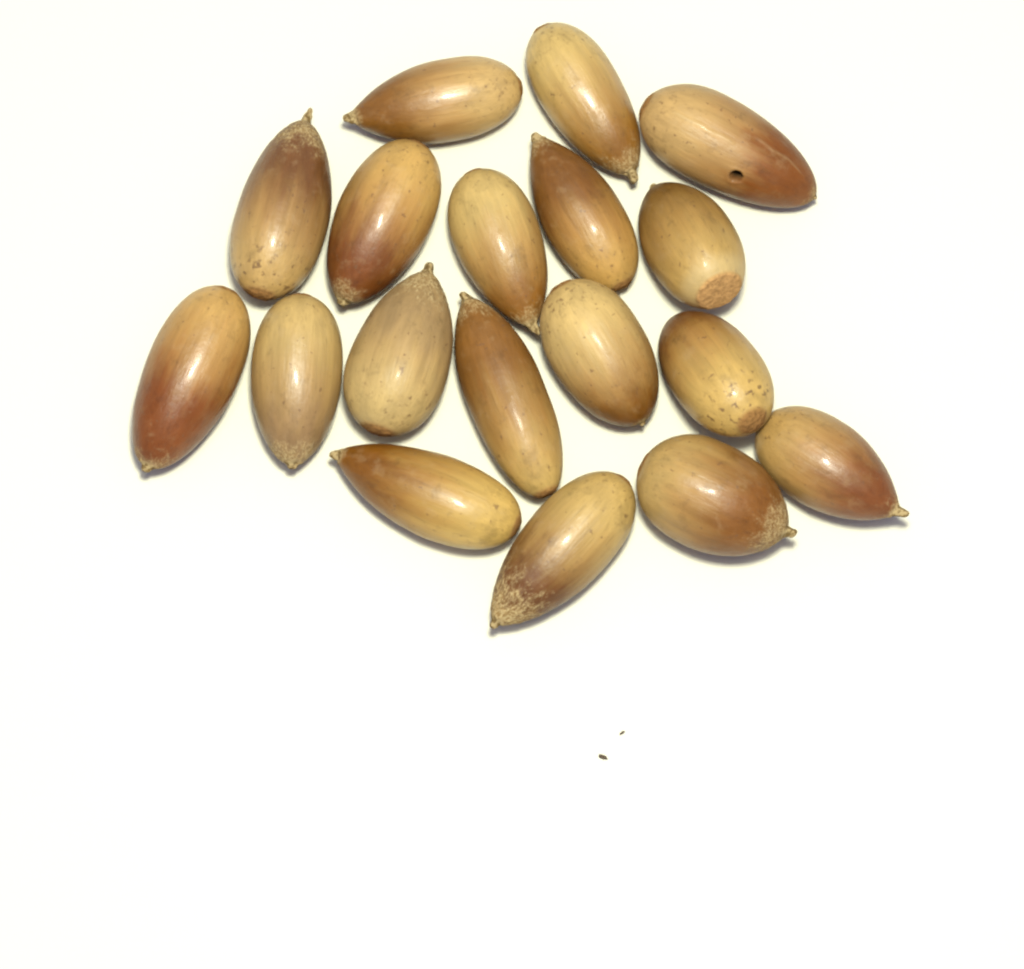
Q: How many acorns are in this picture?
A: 18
